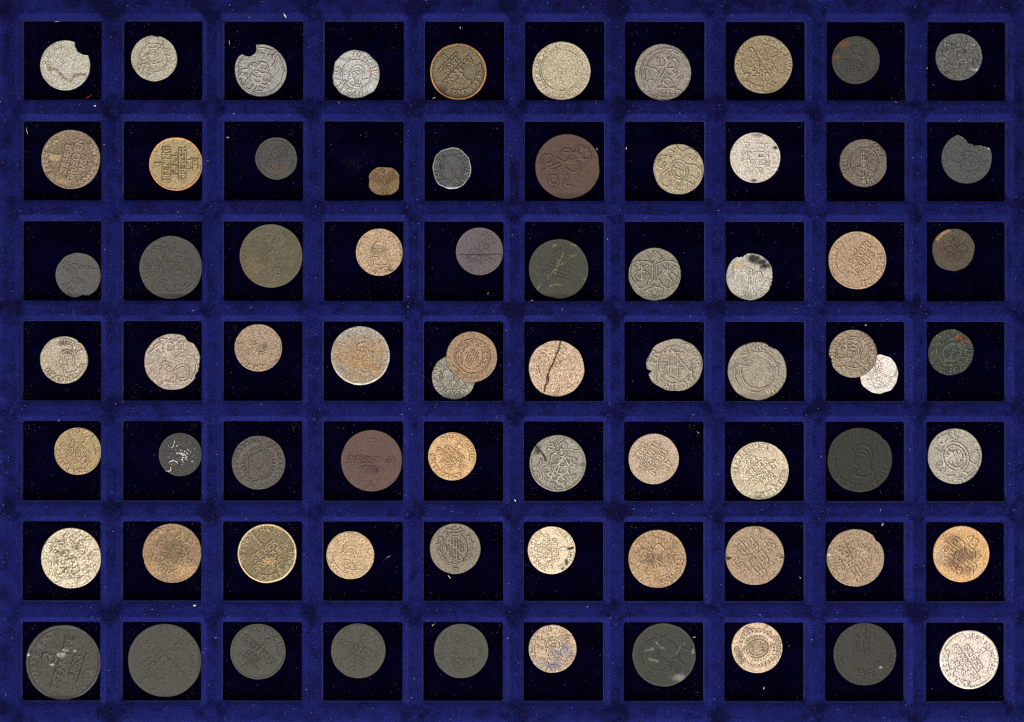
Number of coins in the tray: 72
